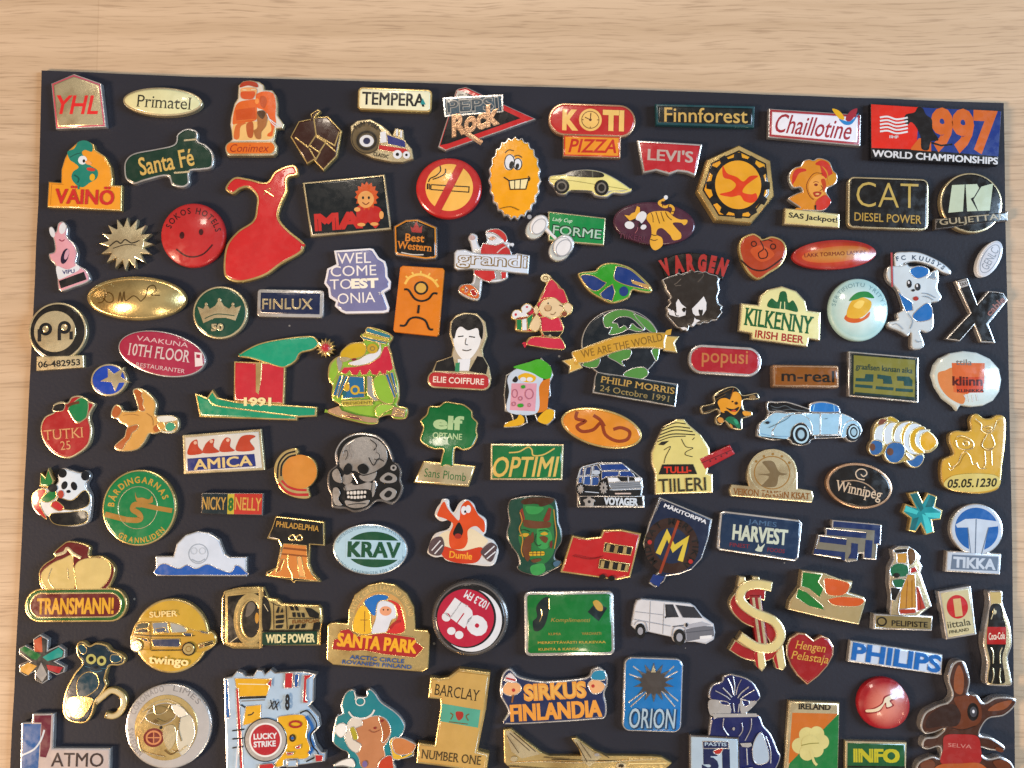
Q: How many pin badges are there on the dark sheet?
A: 116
